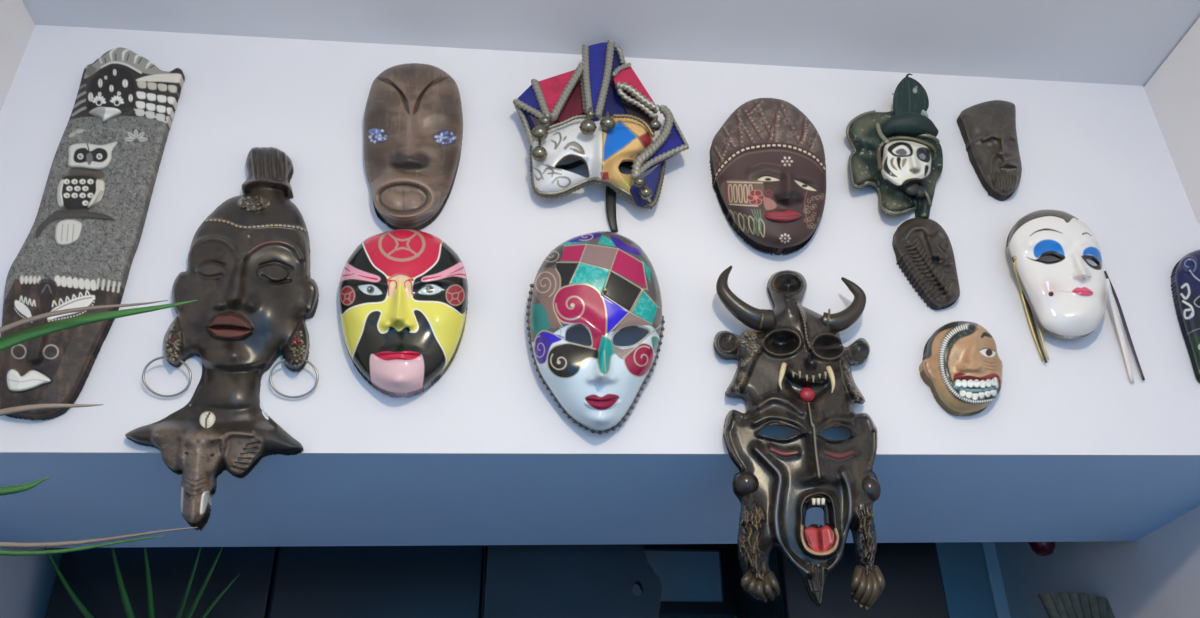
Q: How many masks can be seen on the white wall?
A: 14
